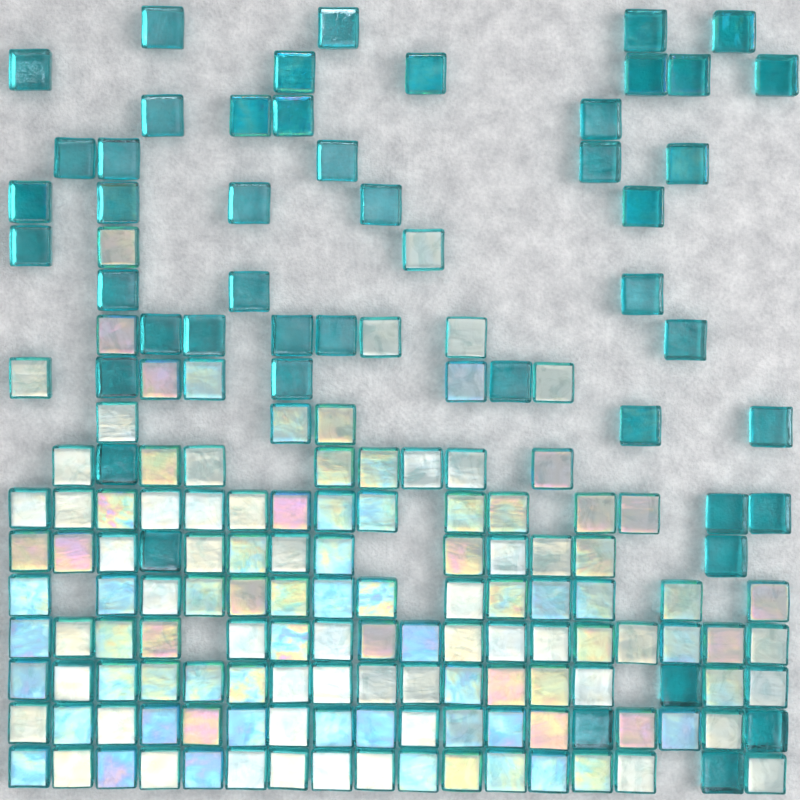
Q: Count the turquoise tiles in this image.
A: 47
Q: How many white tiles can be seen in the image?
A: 124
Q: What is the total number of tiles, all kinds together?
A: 171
